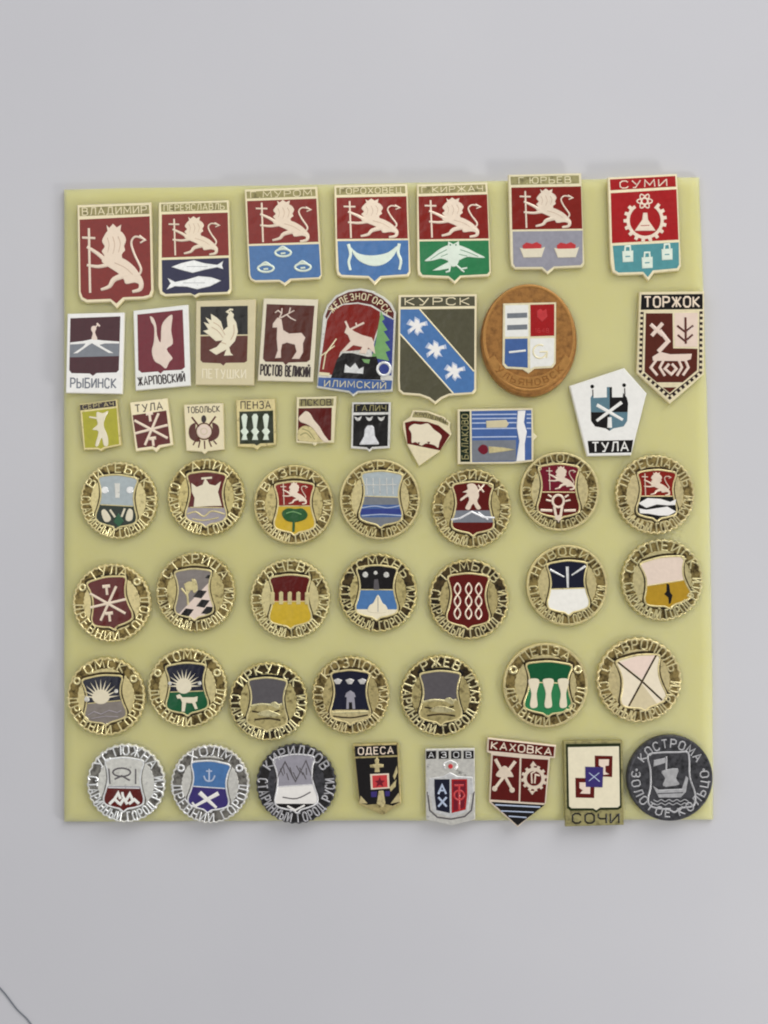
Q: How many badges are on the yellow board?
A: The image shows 53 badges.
